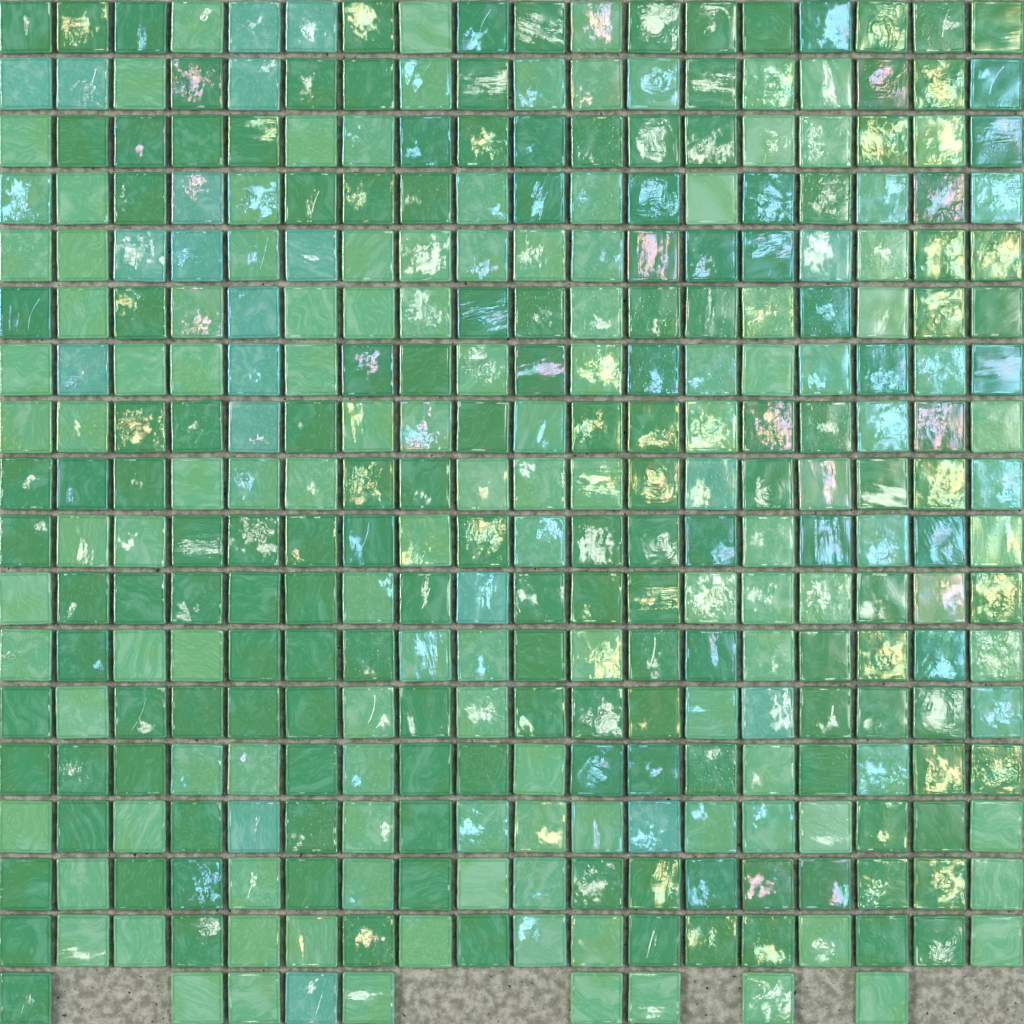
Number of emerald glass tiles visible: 164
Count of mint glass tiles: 131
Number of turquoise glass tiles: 20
